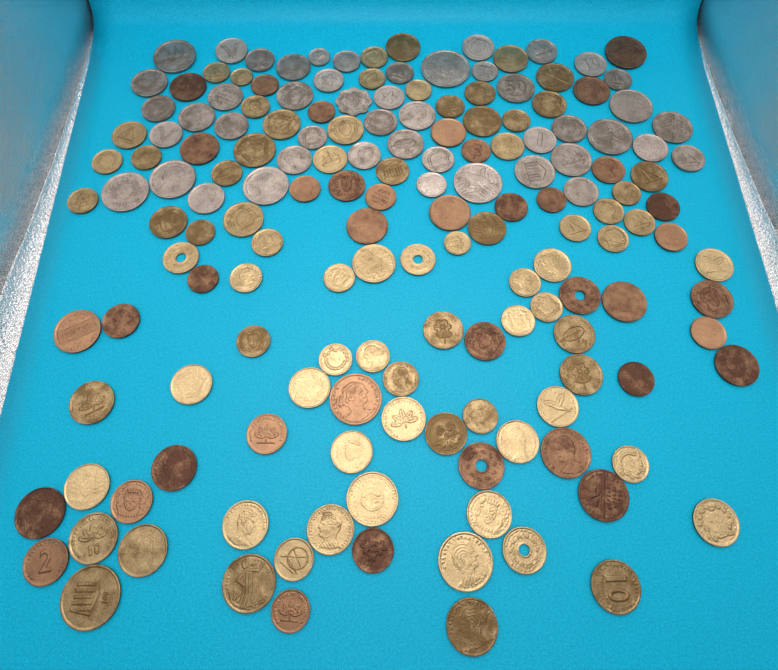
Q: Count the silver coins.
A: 47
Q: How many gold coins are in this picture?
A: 79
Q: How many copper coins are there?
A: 39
